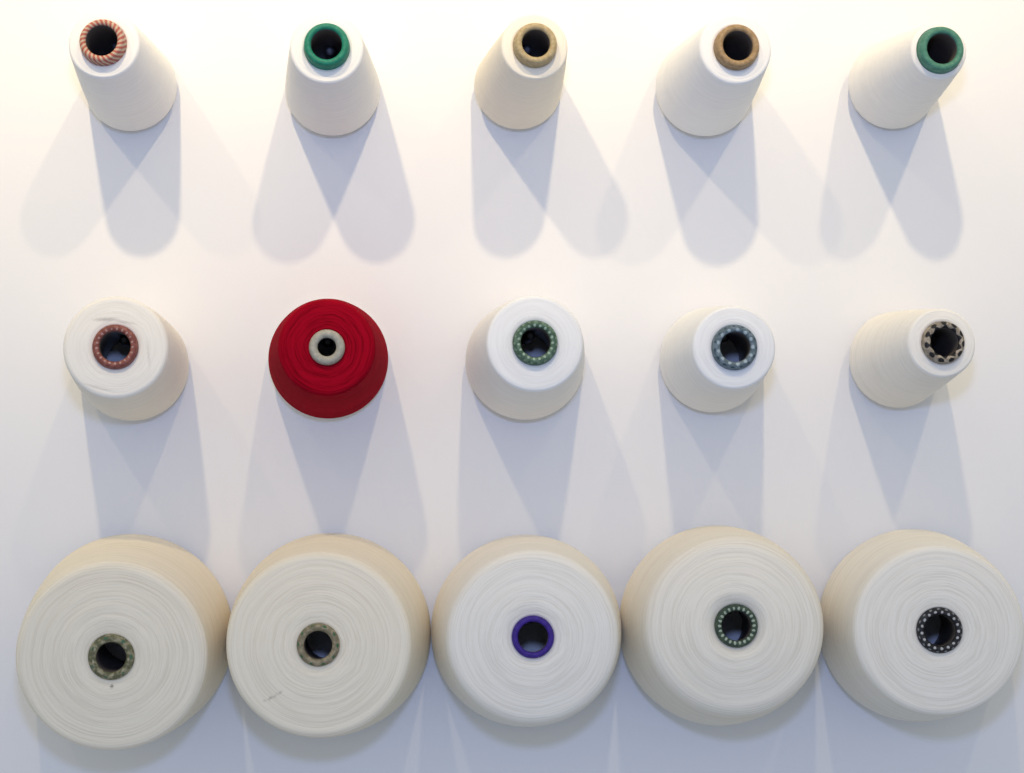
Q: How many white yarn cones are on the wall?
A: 14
